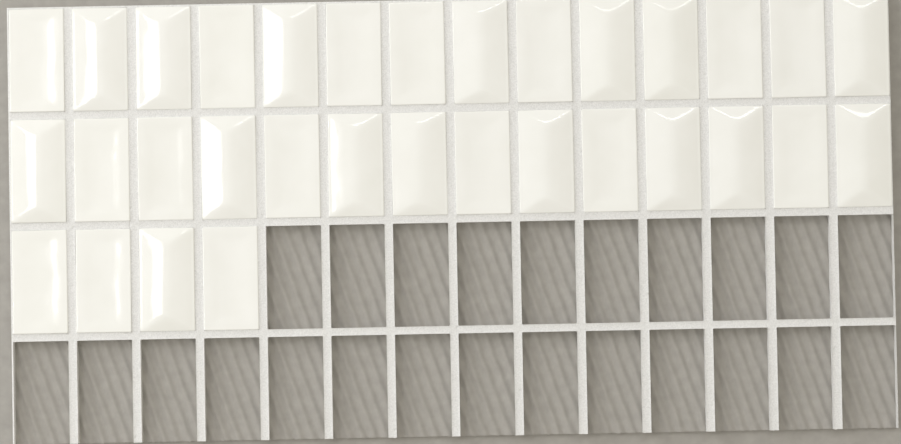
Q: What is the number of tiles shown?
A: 32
